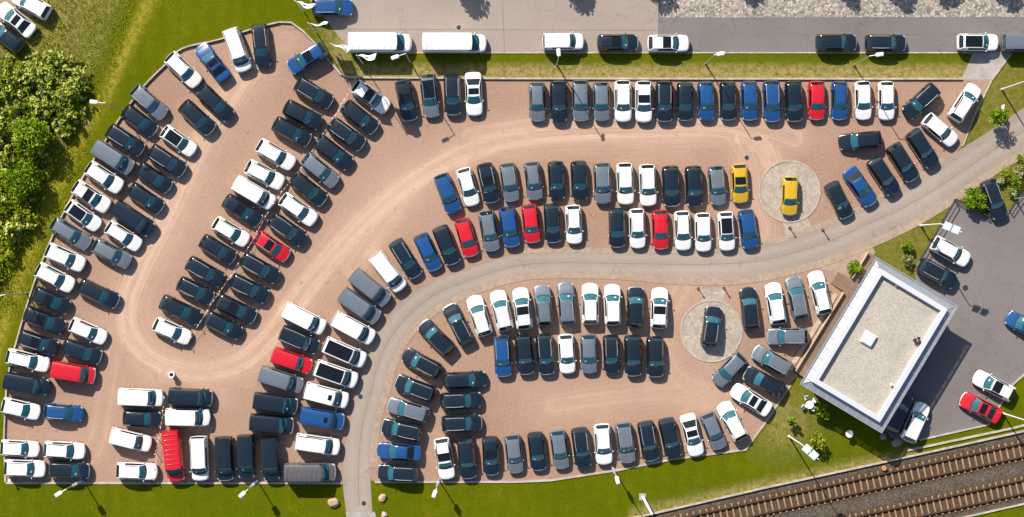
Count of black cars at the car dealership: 94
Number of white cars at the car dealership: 71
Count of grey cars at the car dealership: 30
